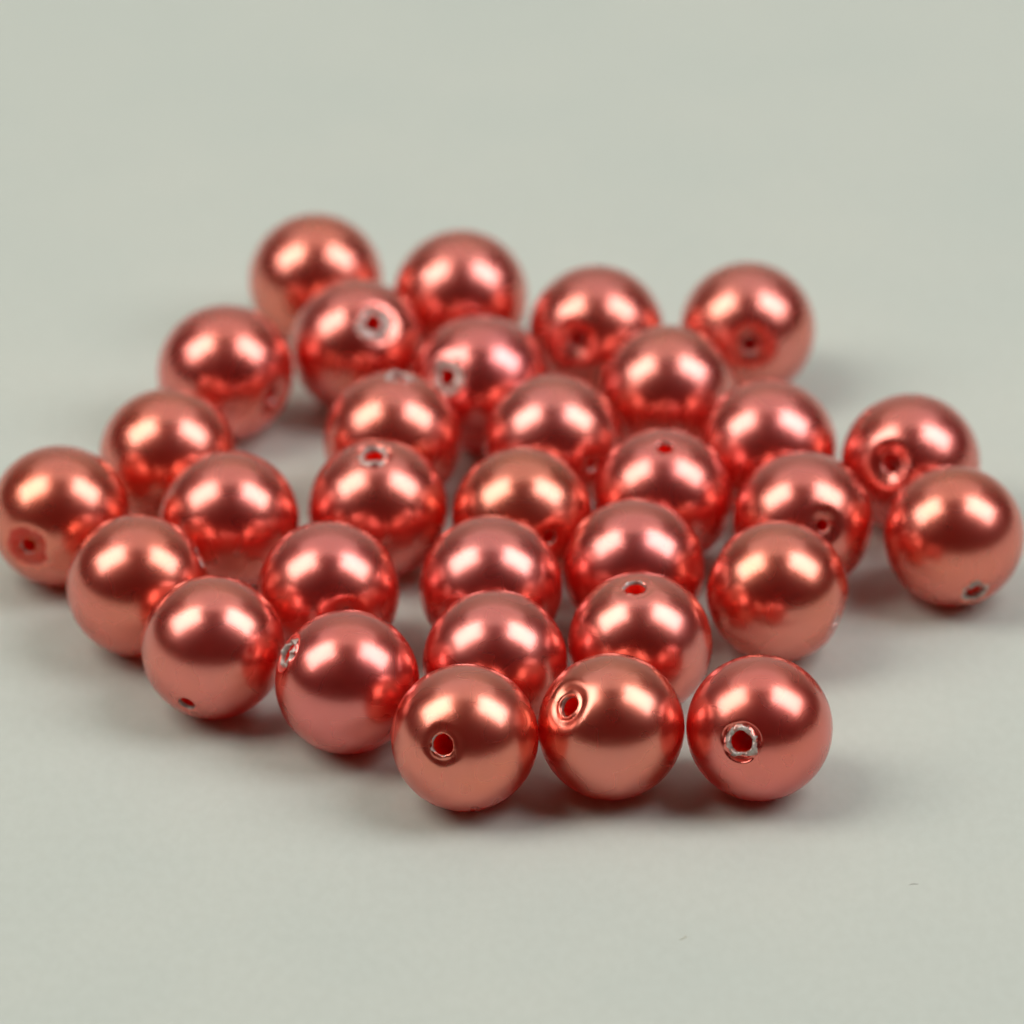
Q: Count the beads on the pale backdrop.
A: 32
